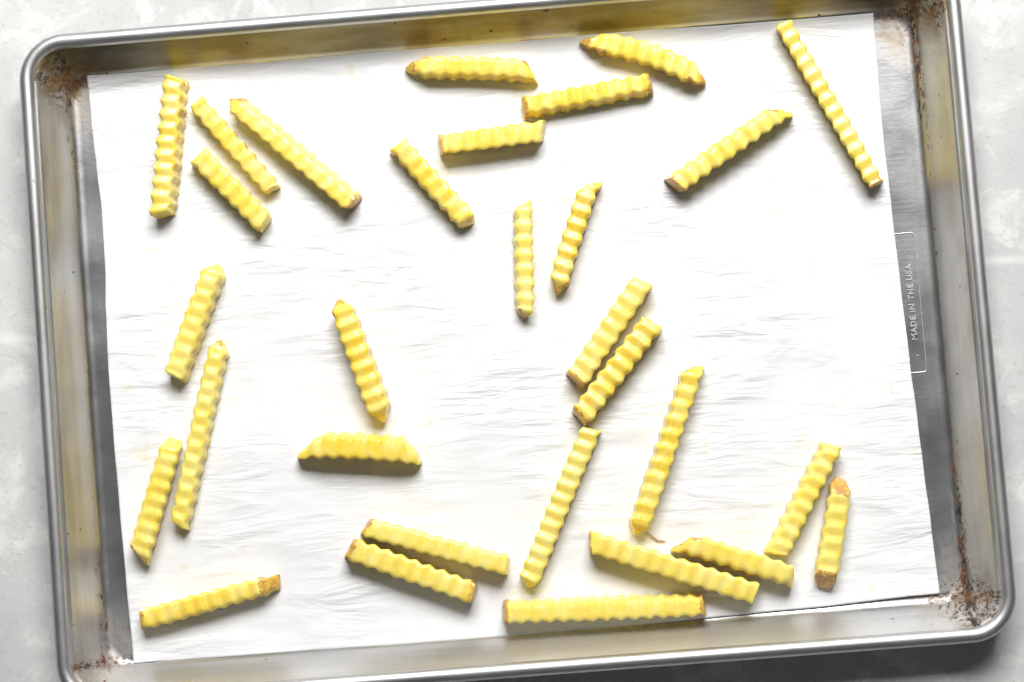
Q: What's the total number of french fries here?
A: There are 30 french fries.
